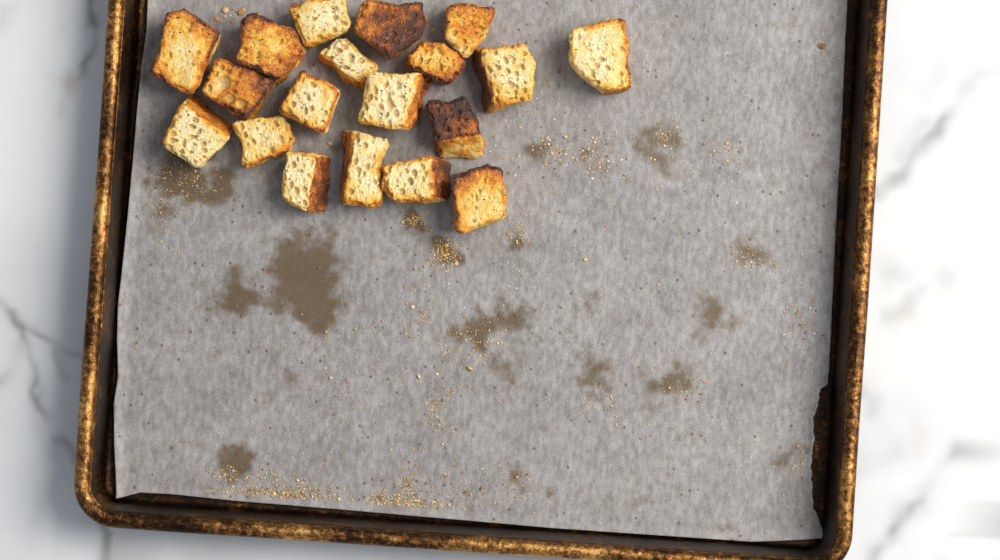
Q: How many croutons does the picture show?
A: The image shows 19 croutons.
